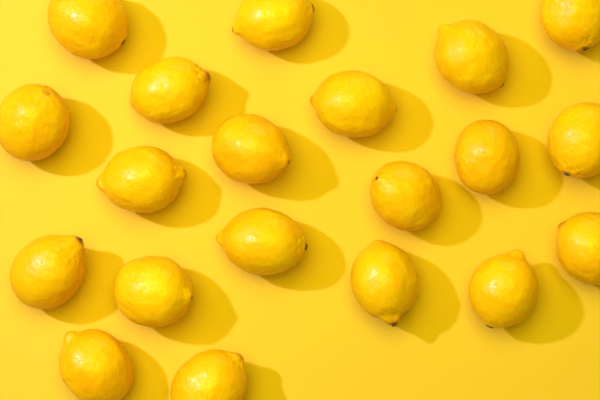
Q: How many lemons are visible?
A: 20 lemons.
